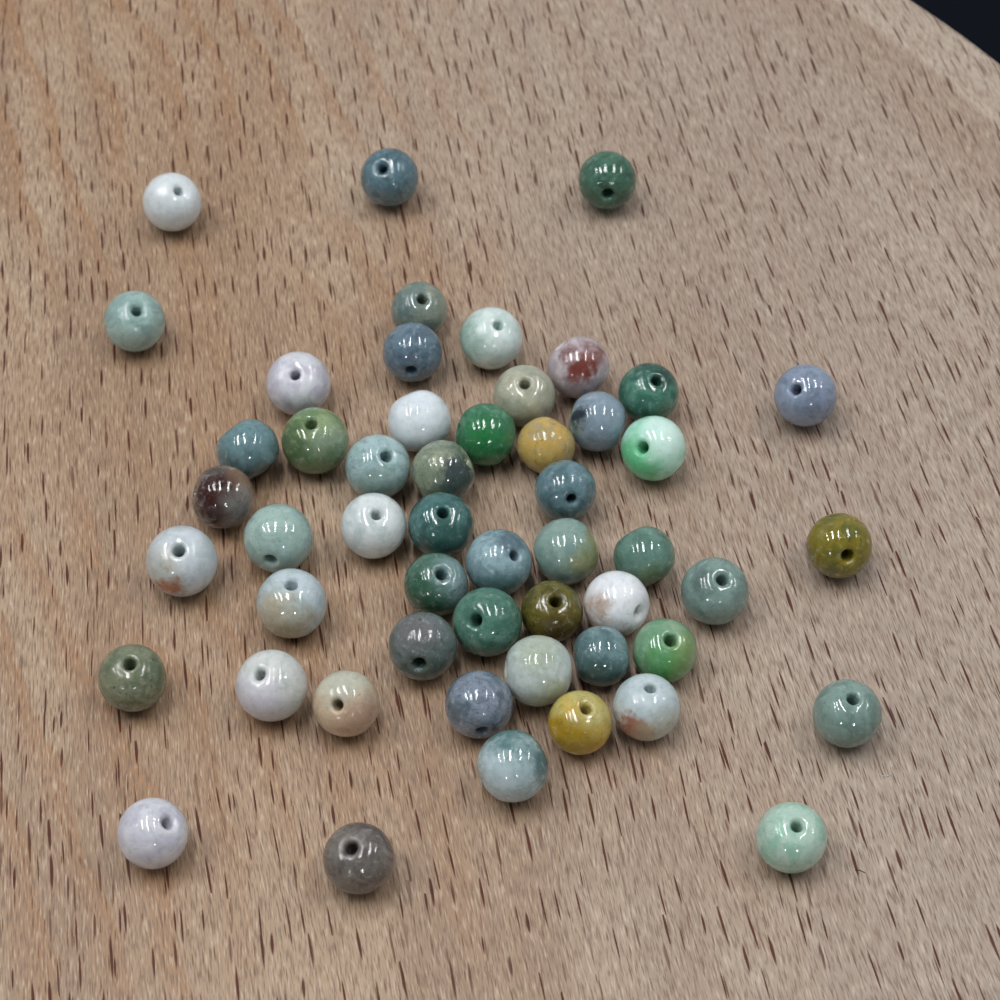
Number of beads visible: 52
